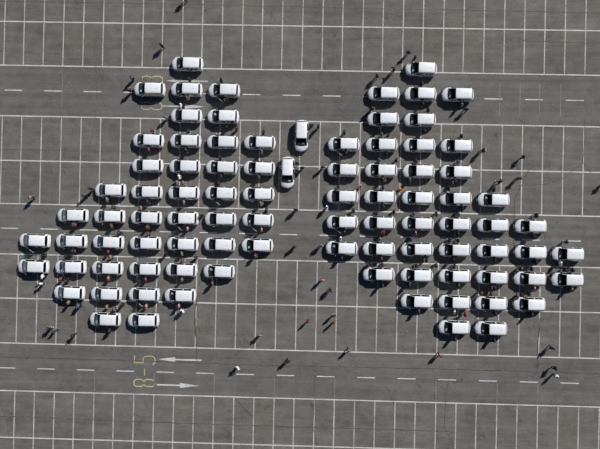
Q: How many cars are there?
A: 90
